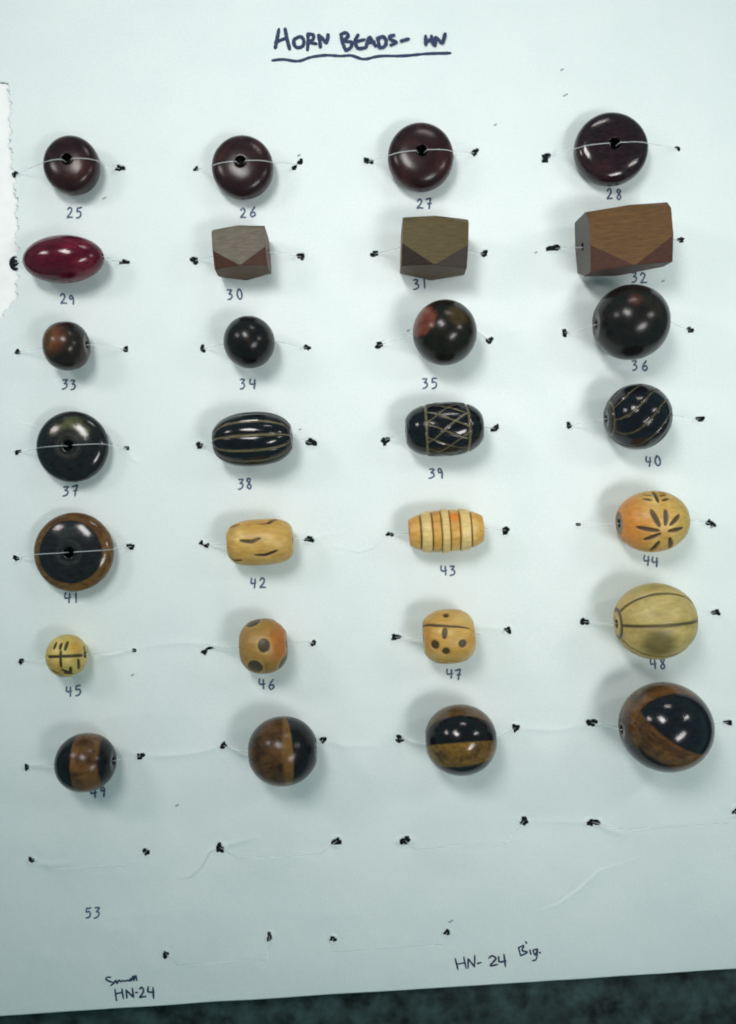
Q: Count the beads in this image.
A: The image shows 28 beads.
